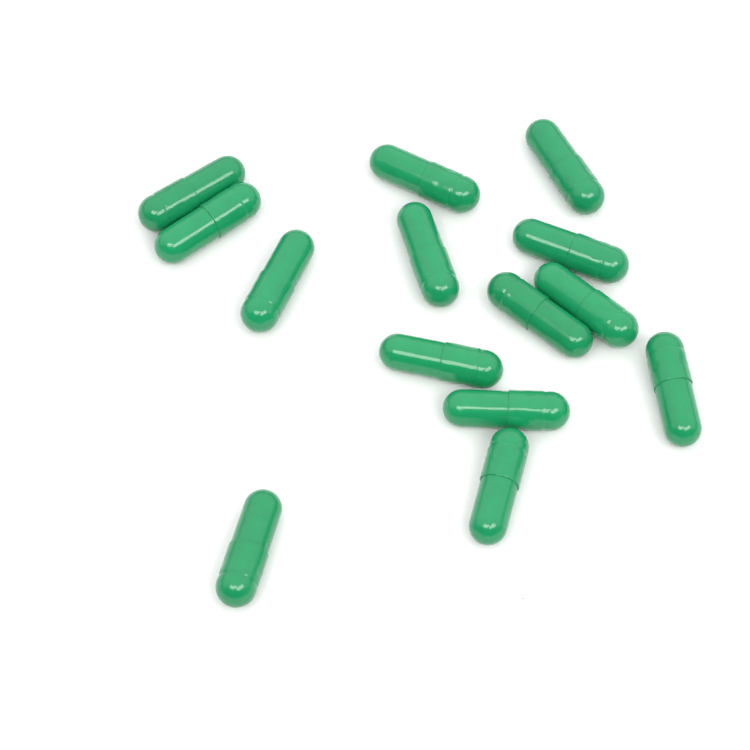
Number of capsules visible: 14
